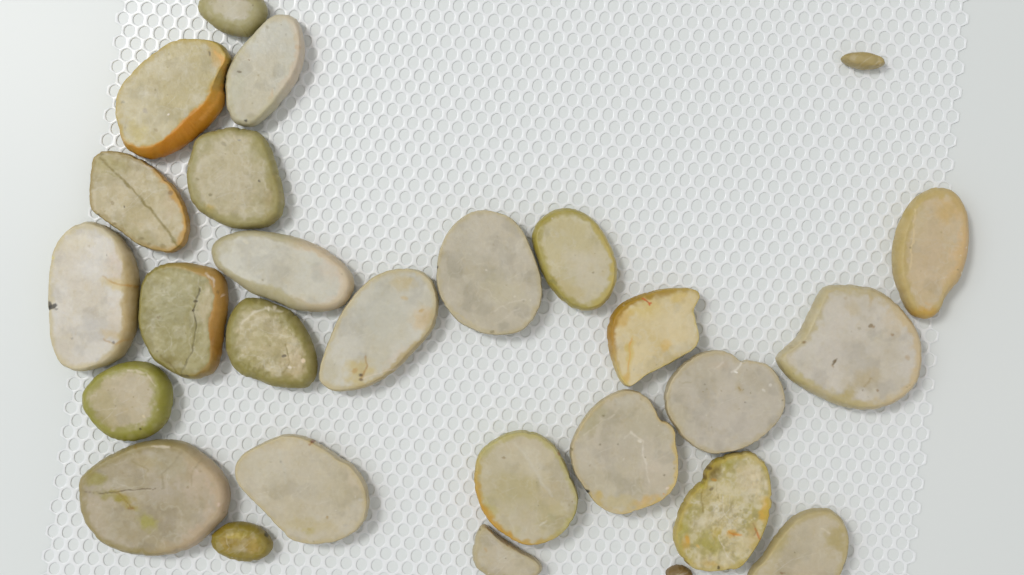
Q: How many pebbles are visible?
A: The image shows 27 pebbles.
